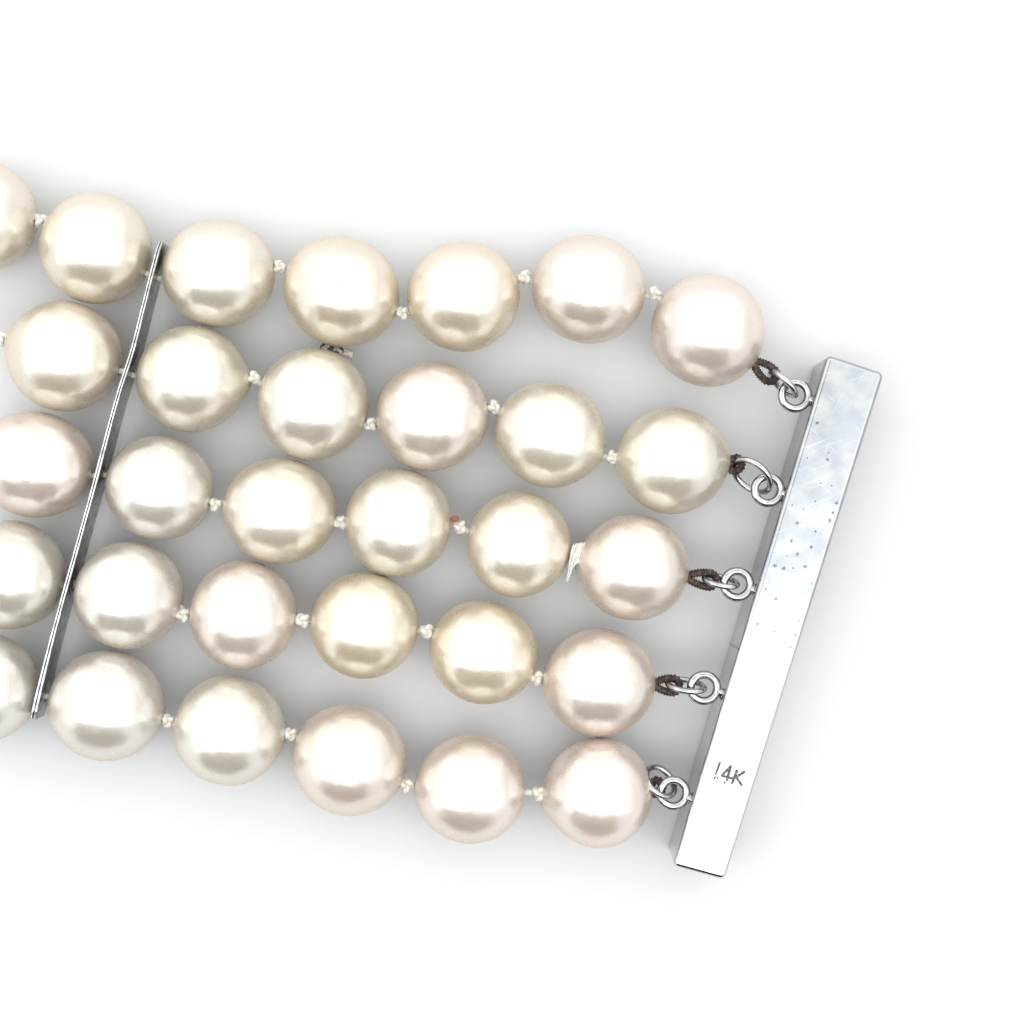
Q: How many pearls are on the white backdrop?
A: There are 31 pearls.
